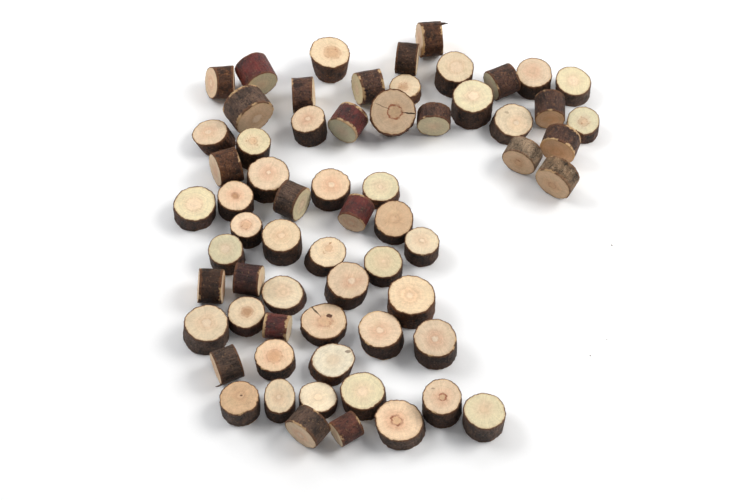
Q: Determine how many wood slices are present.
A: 64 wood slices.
